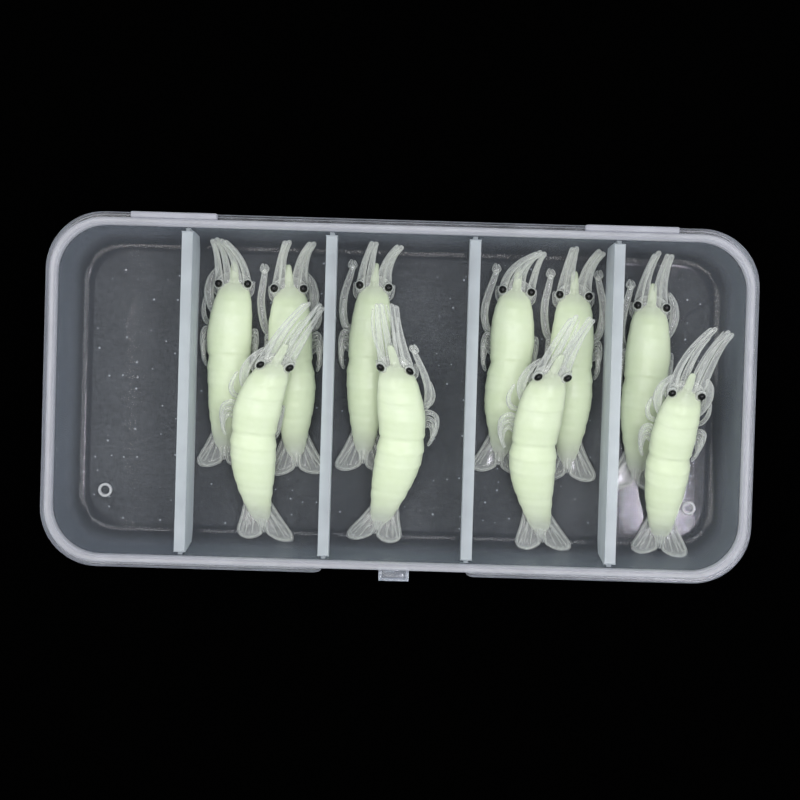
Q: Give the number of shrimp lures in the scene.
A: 10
